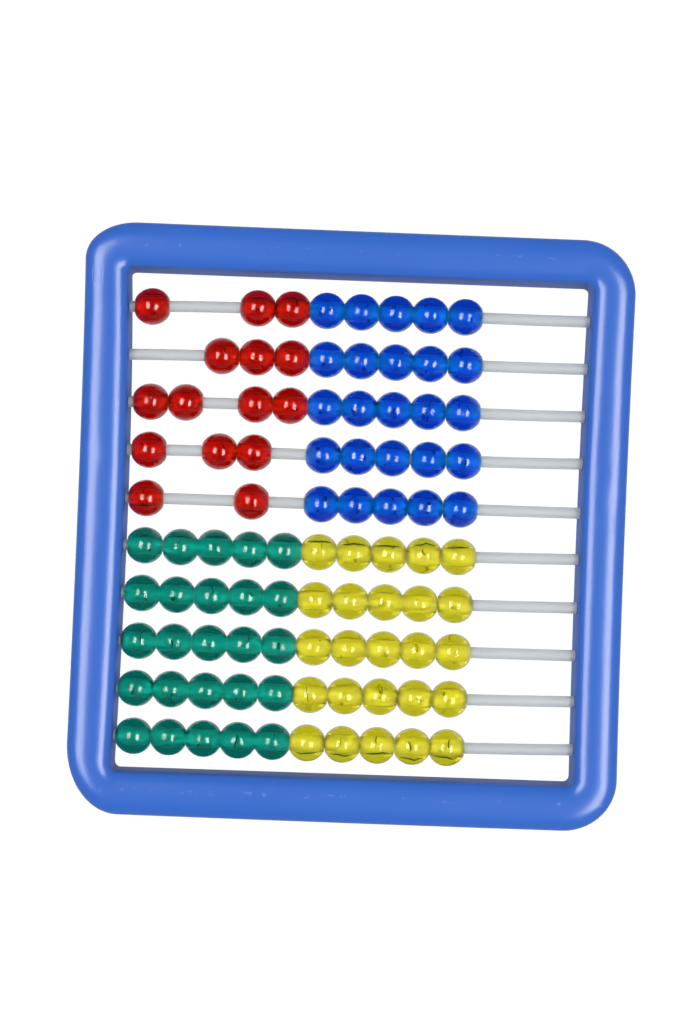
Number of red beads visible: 15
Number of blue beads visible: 25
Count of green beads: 25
